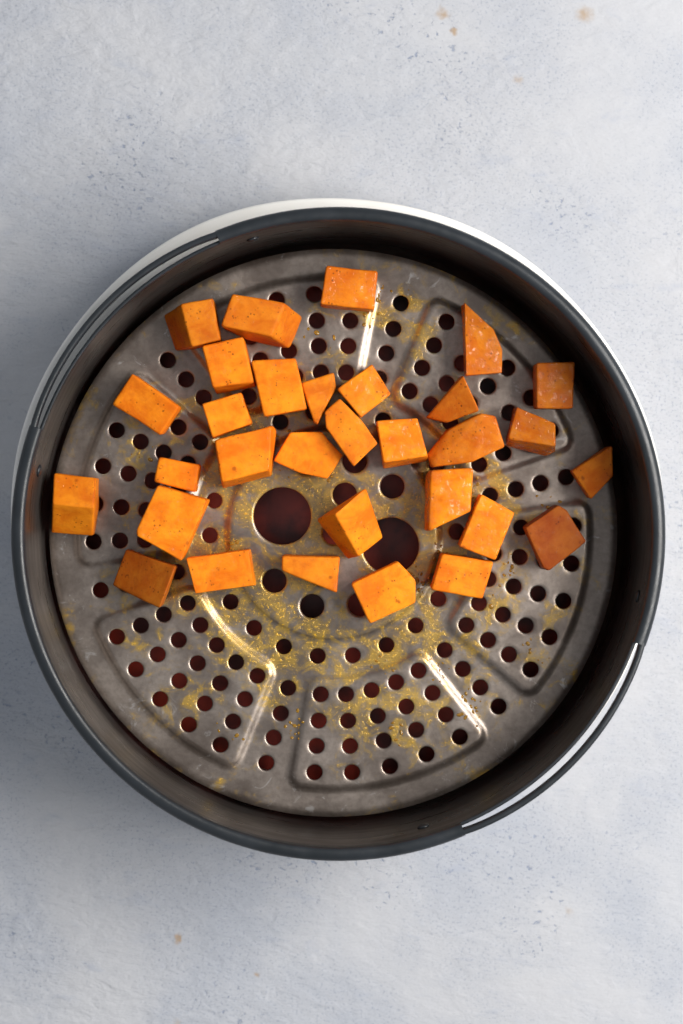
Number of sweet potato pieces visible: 31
